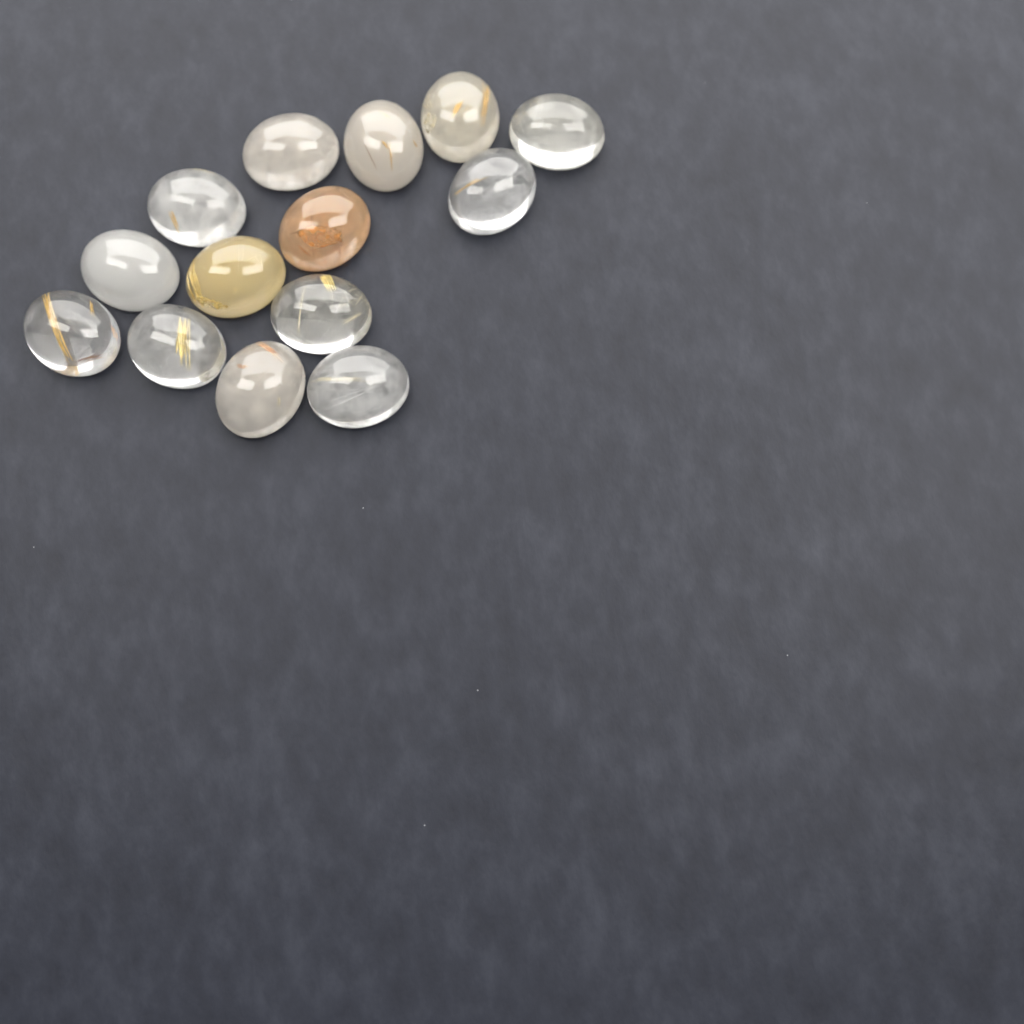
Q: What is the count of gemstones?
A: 14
